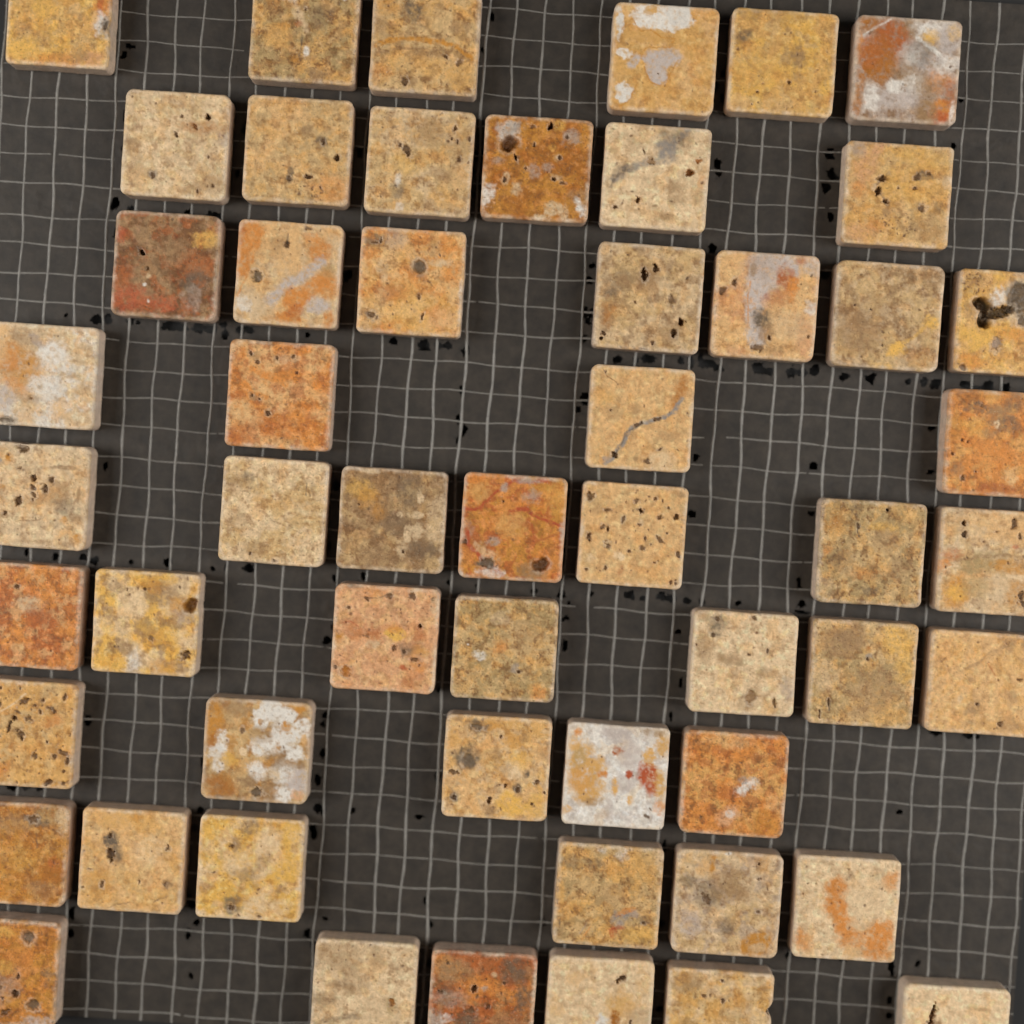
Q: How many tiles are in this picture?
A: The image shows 54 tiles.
